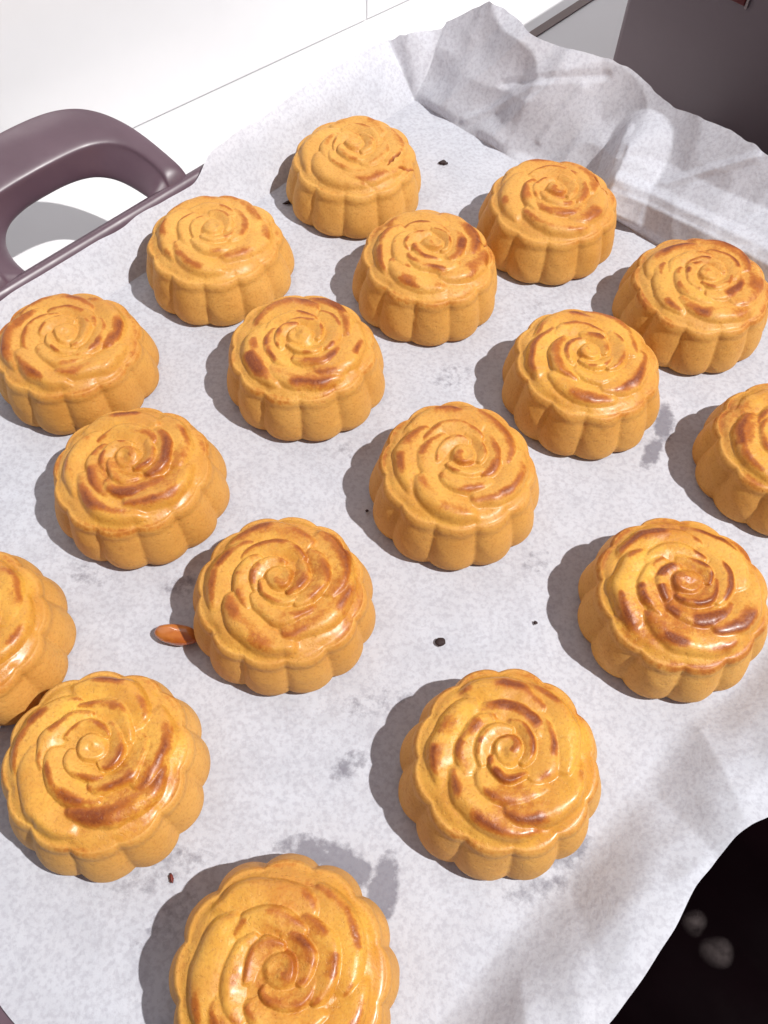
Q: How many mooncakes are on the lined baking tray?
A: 17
